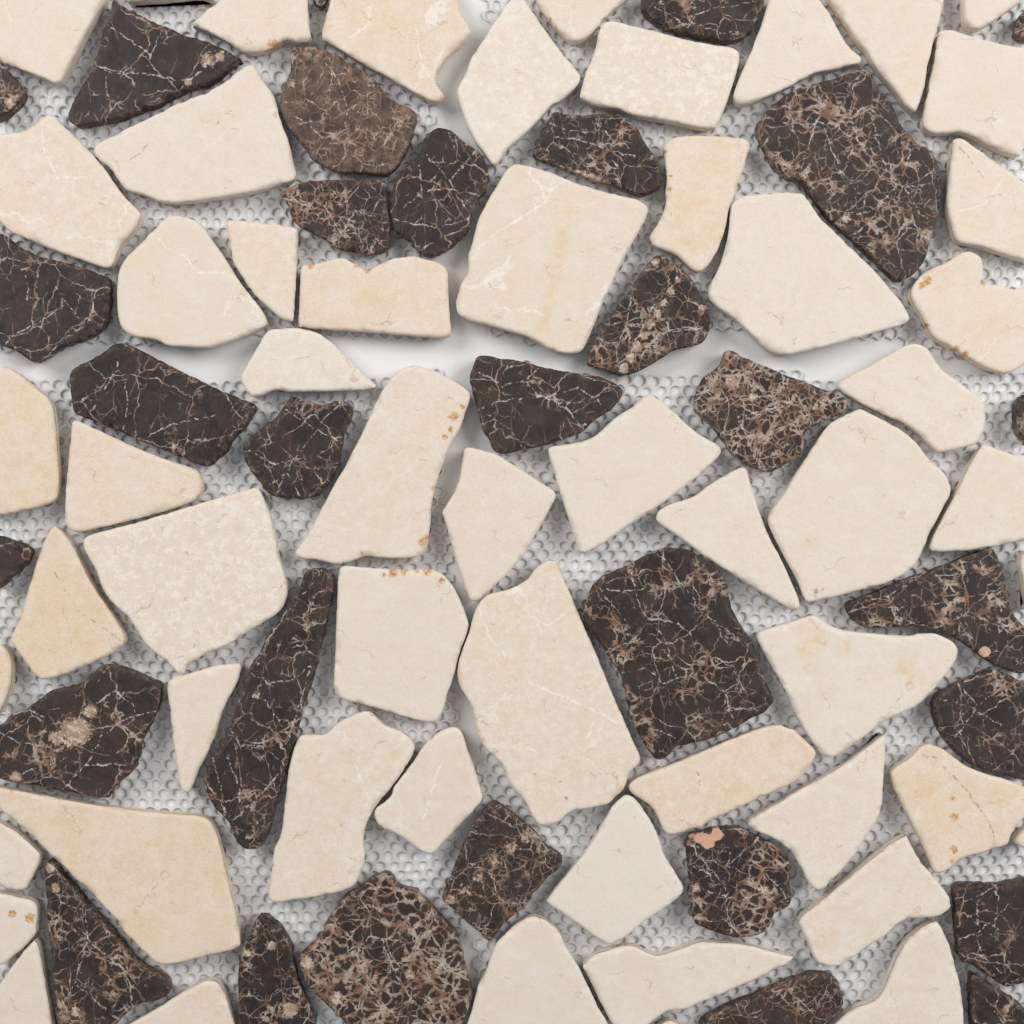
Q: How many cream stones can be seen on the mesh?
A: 56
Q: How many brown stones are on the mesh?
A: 31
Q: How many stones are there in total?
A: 87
